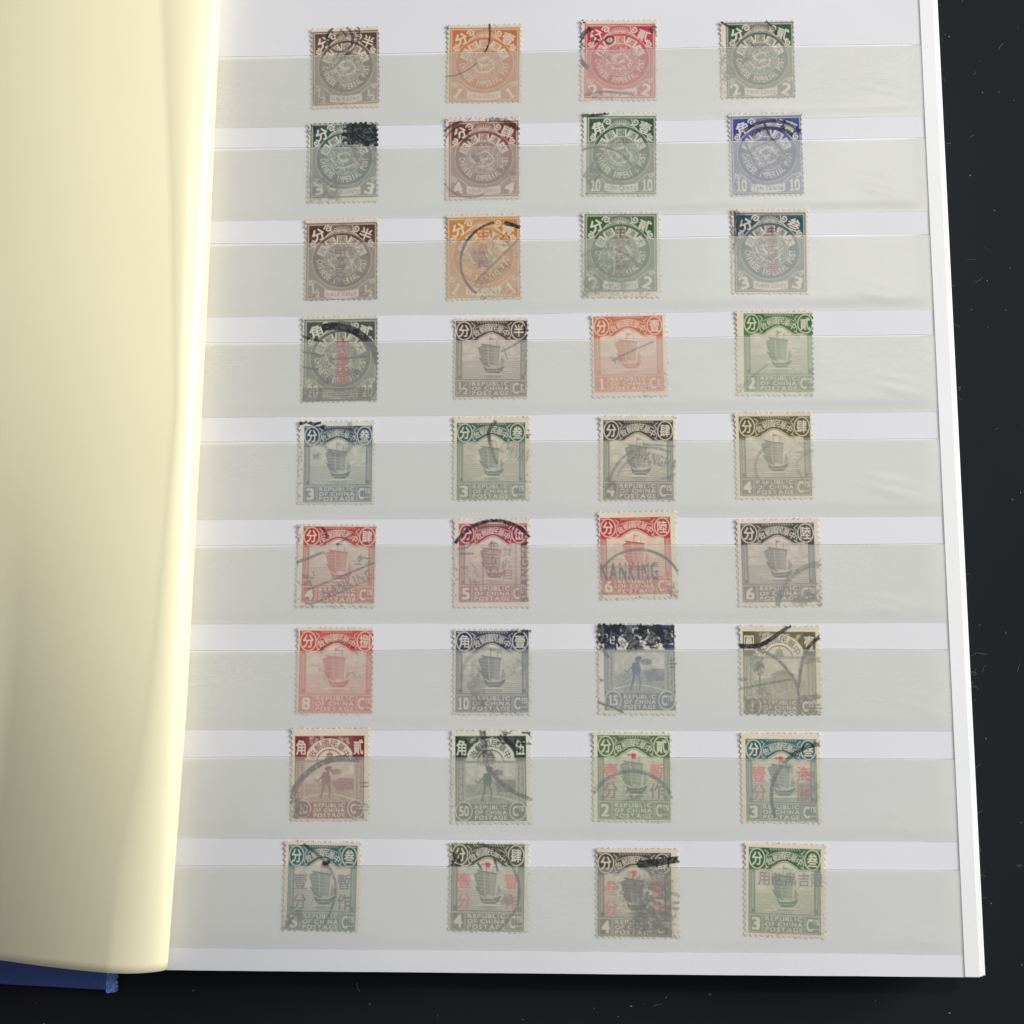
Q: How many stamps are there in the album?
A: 36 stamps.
